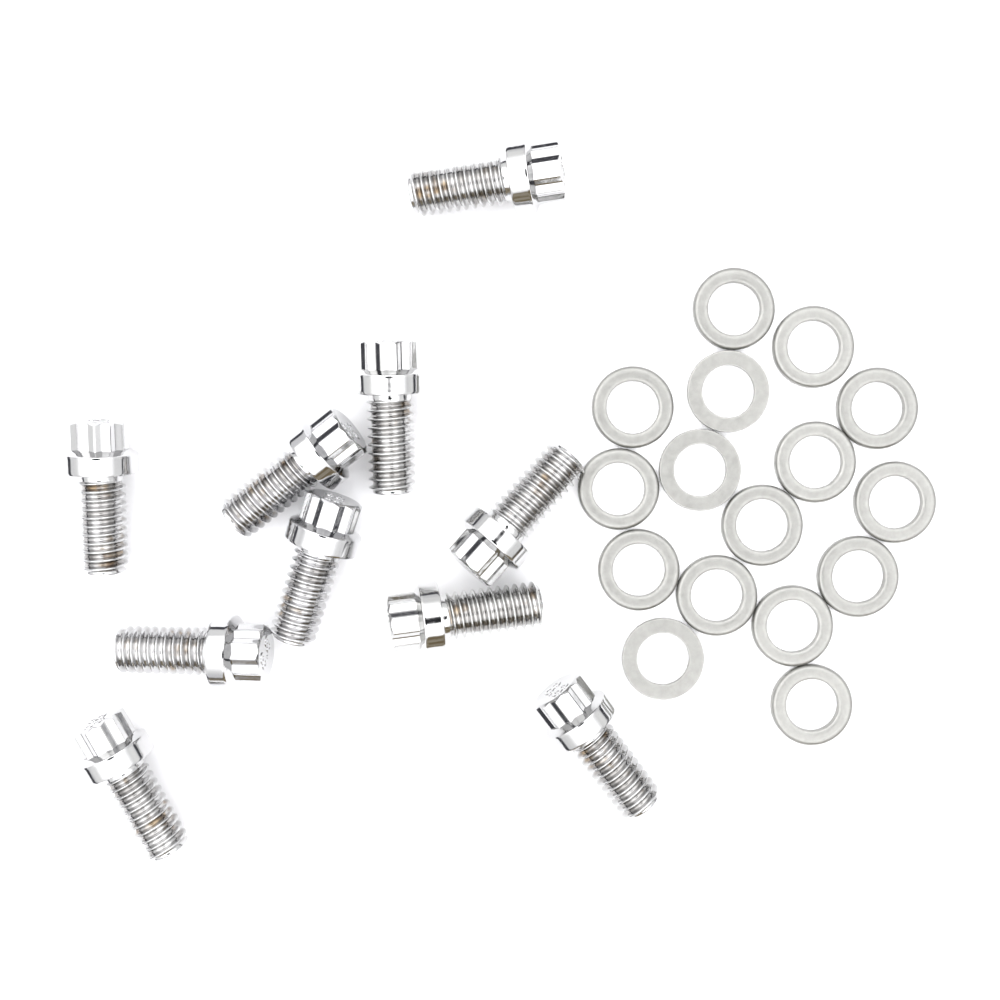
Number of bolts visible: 10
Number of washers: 16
